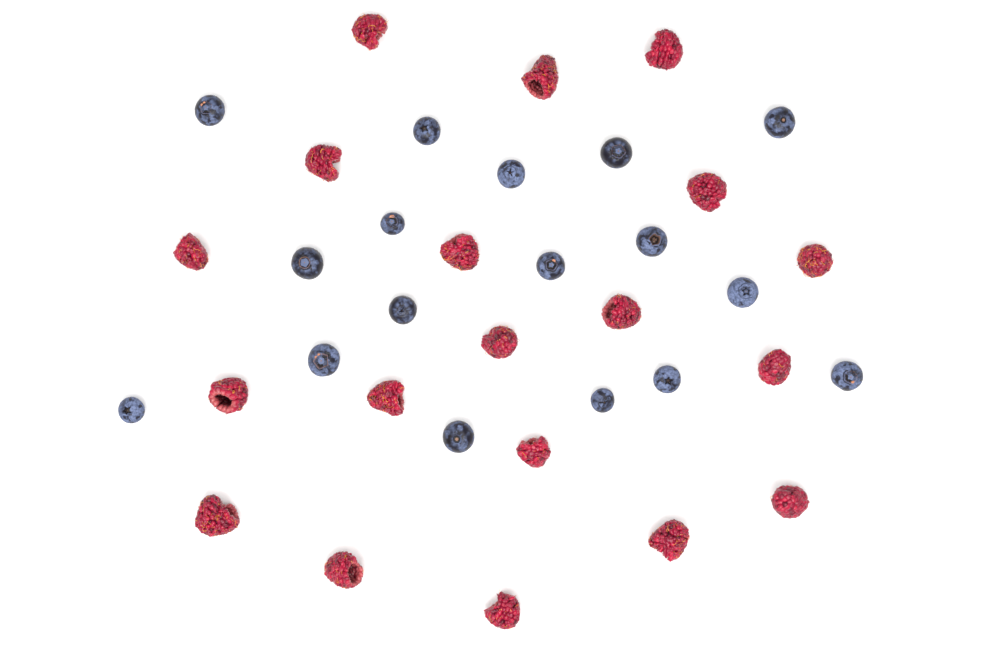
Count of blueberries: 17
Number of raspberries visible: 19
